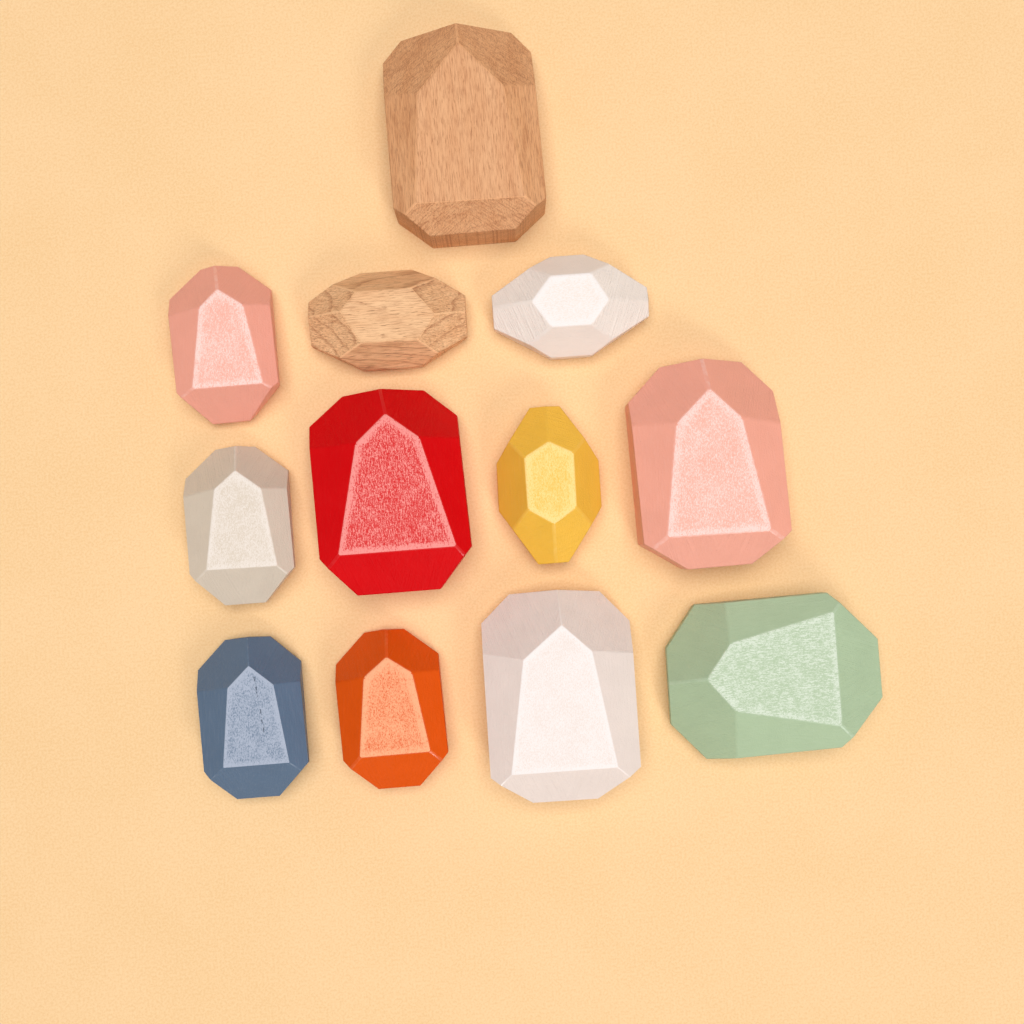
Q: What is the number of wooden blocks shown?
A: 12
